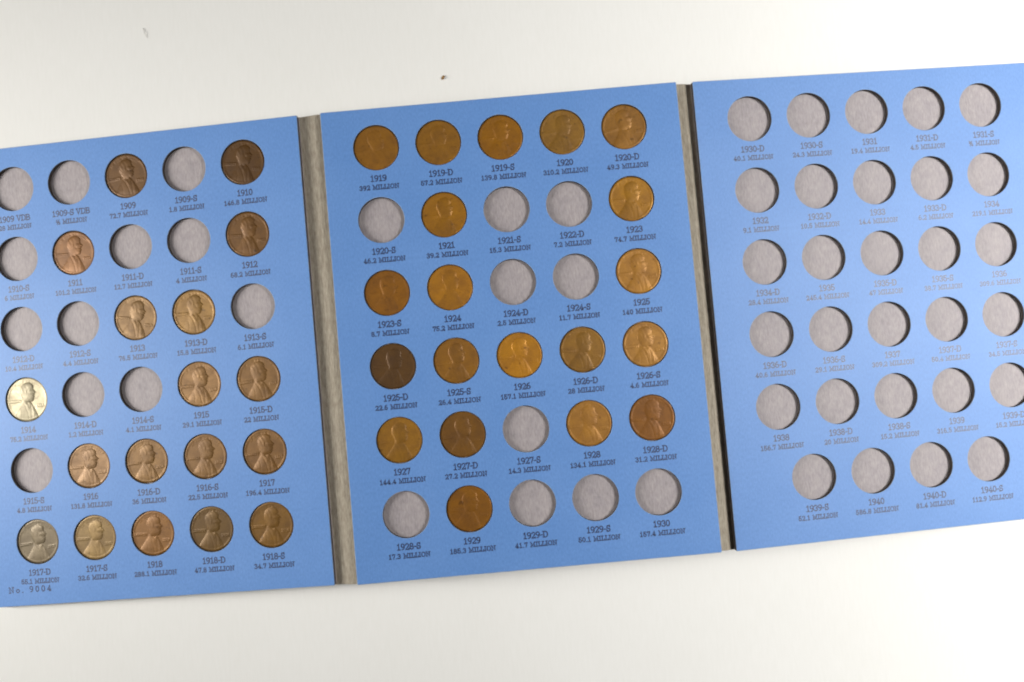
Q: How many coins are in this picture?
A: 38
